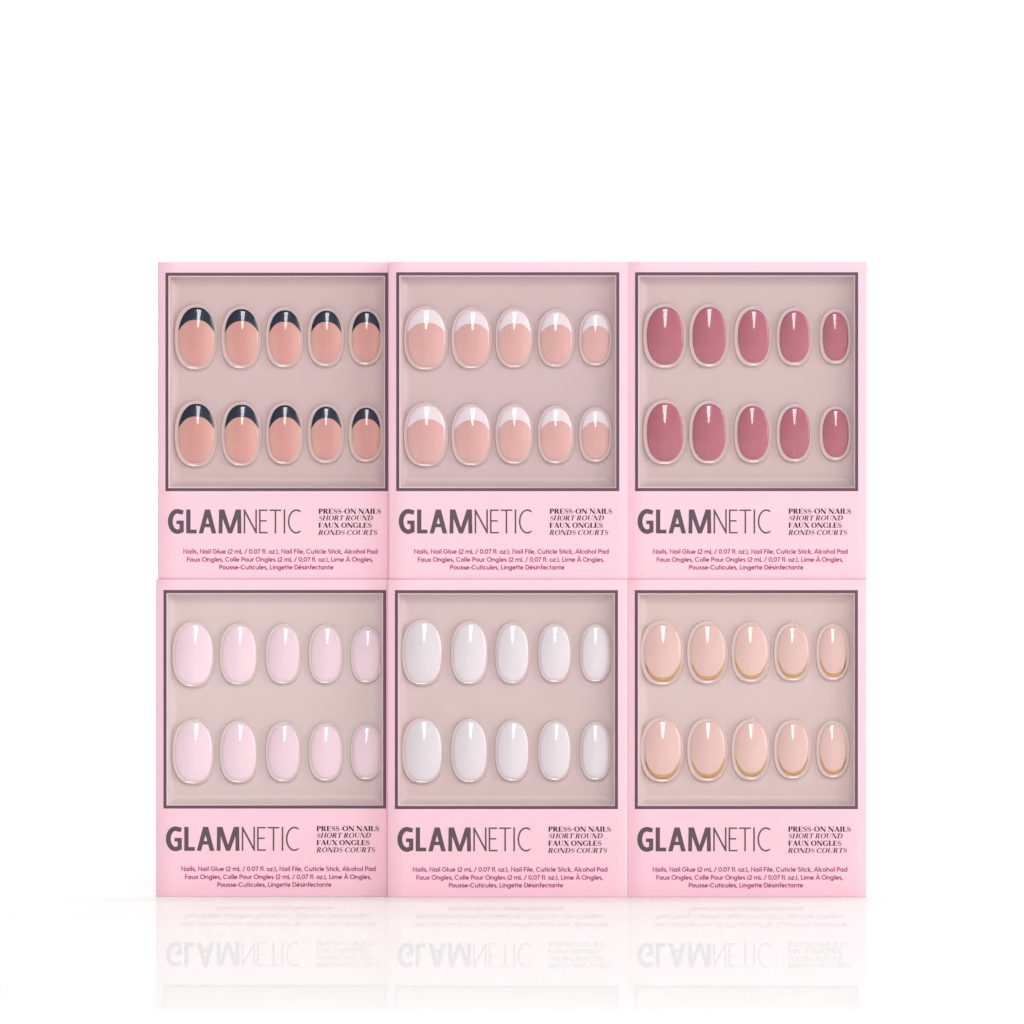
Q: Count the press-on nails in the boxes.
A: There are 60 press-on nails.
